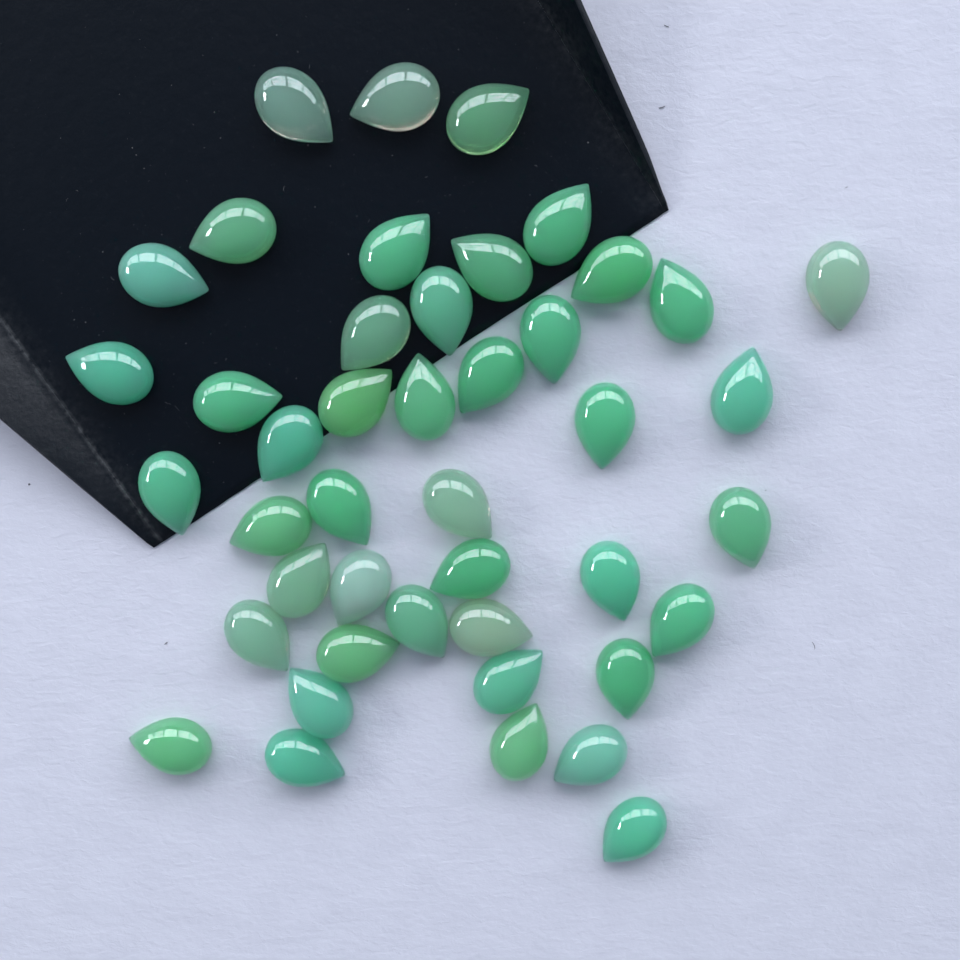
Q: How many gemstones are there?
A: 44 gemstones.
